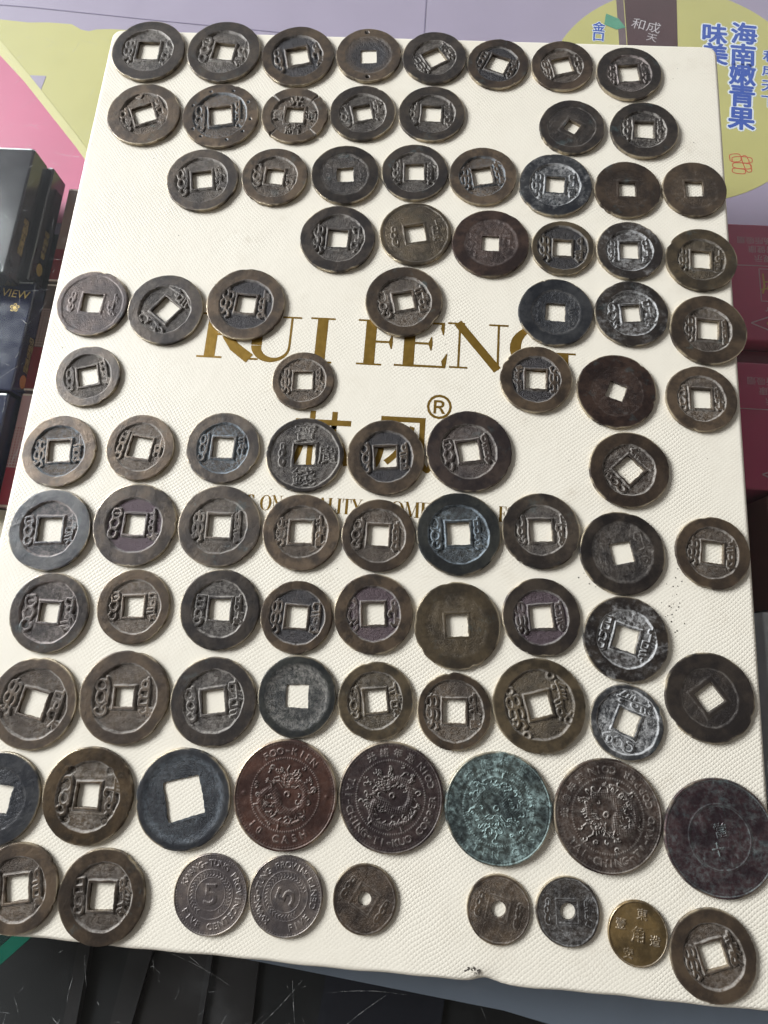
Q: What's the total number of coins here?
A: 91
